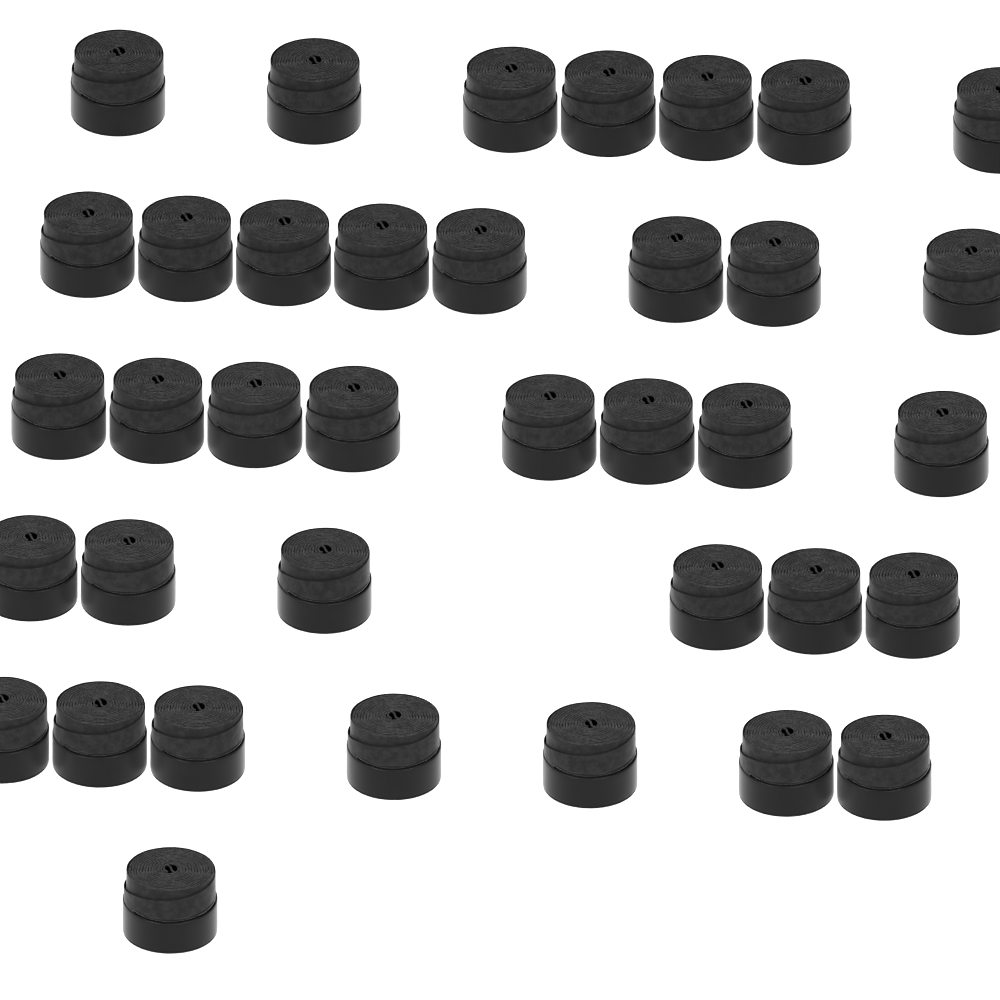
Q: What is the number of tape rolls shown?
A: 37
